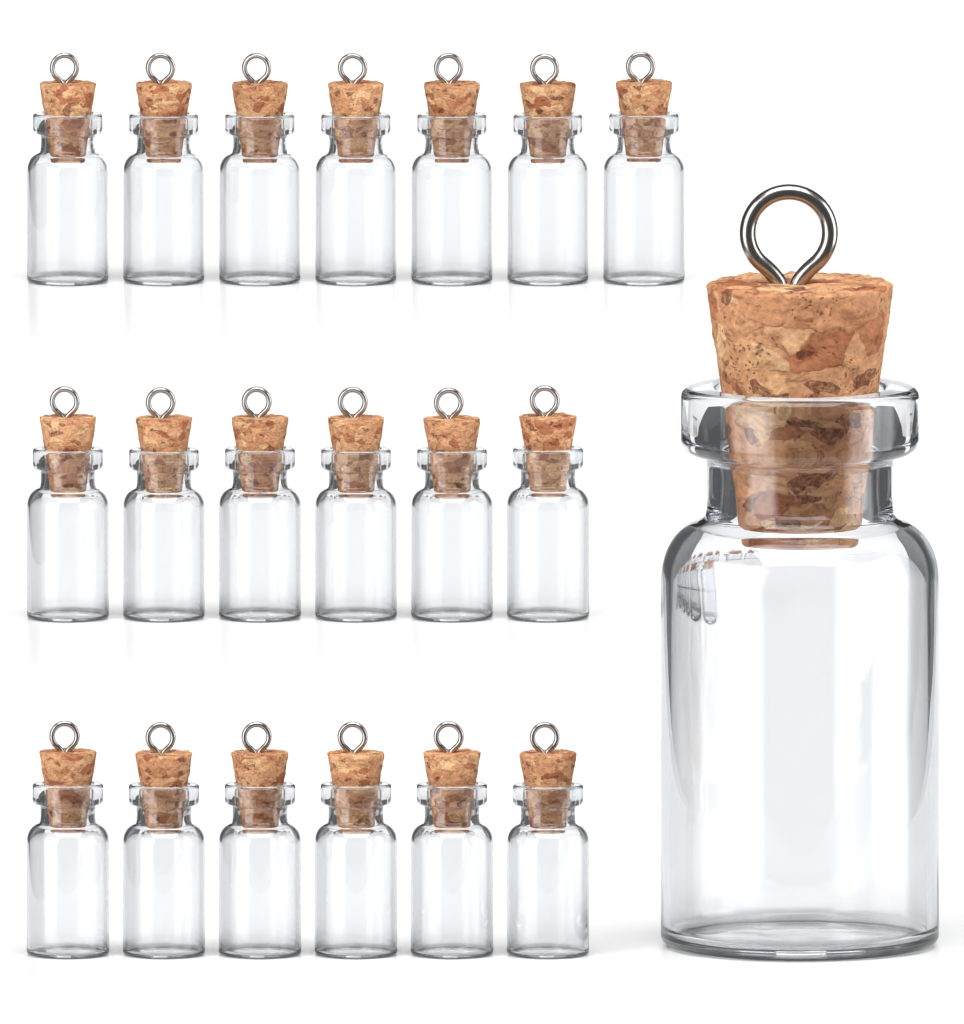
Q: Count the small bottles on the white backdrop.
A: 19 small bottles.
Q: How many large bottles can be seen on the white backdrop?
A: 1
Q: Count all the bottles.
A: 20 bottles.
